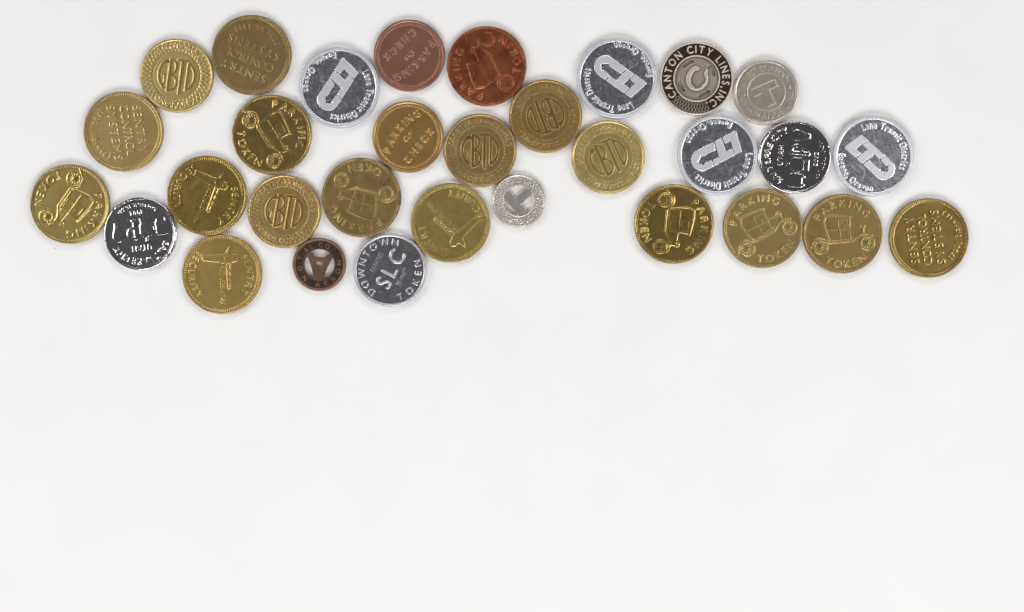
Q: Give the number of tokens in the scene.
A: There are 31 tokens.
